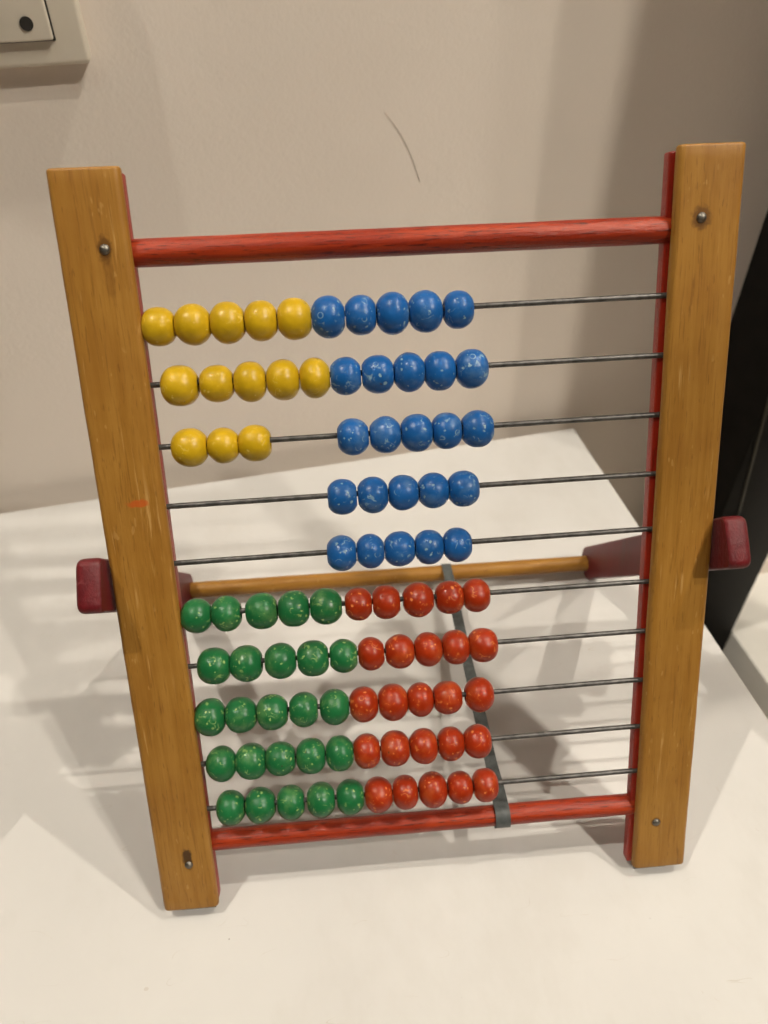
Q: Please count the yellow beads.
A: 13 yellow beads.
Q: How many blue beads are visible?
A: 25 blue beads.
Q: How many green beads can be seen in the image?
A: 25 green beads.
